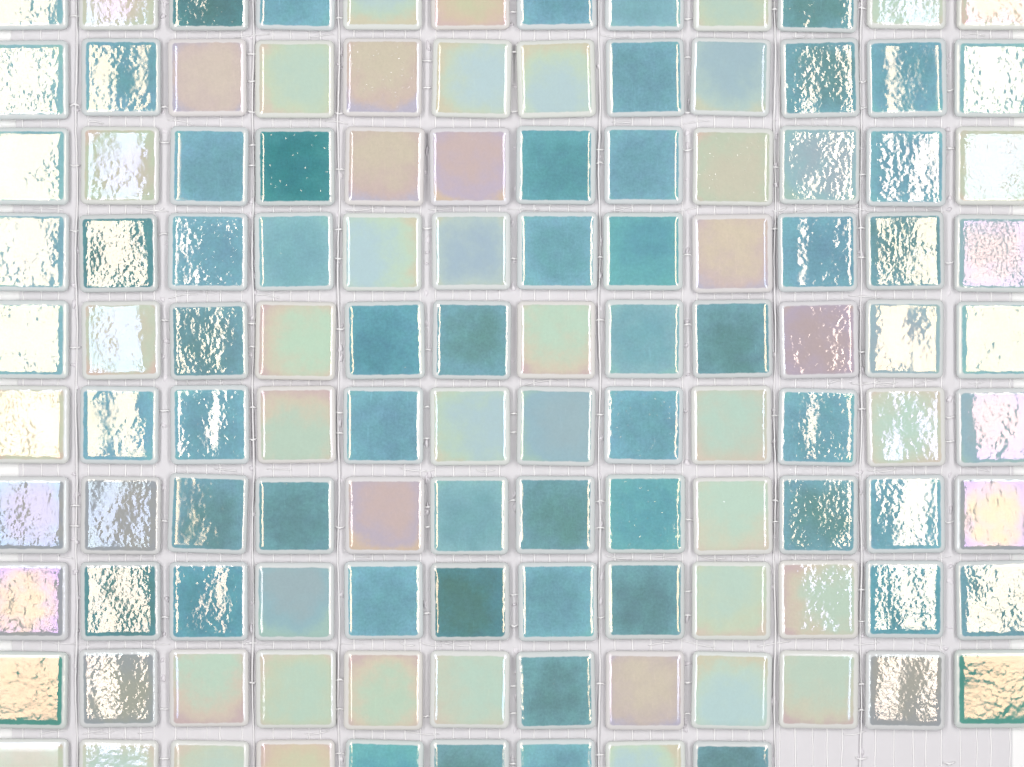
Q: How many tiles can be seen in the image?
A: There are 117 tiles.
